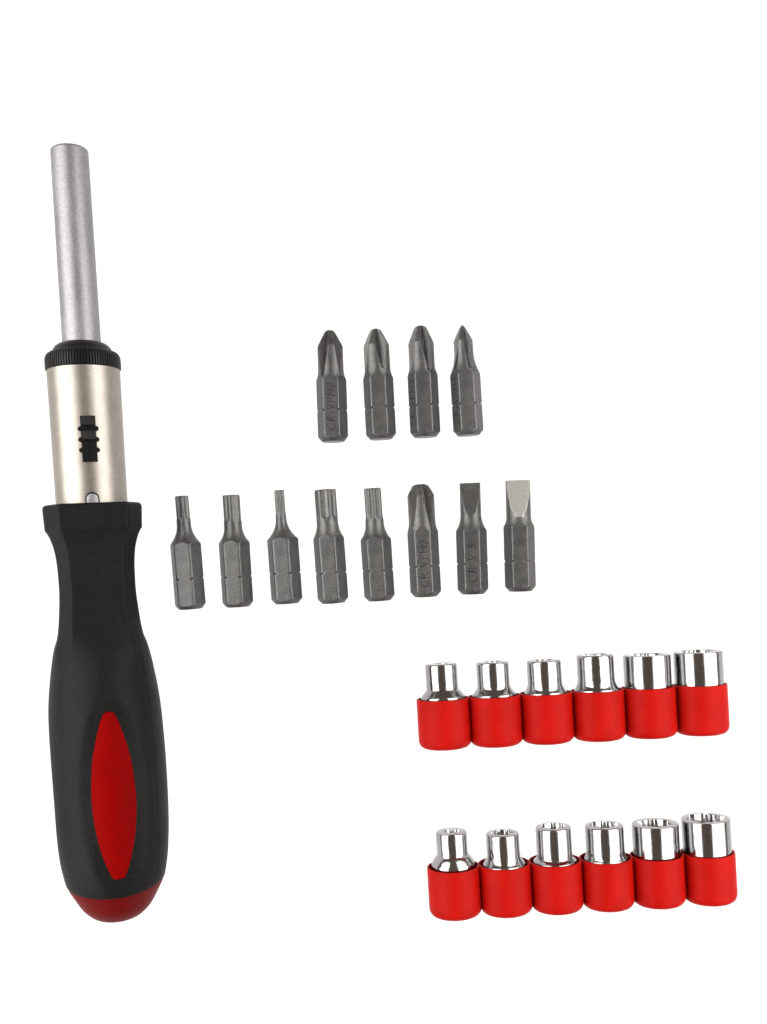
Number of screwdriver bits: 12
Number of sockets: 12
